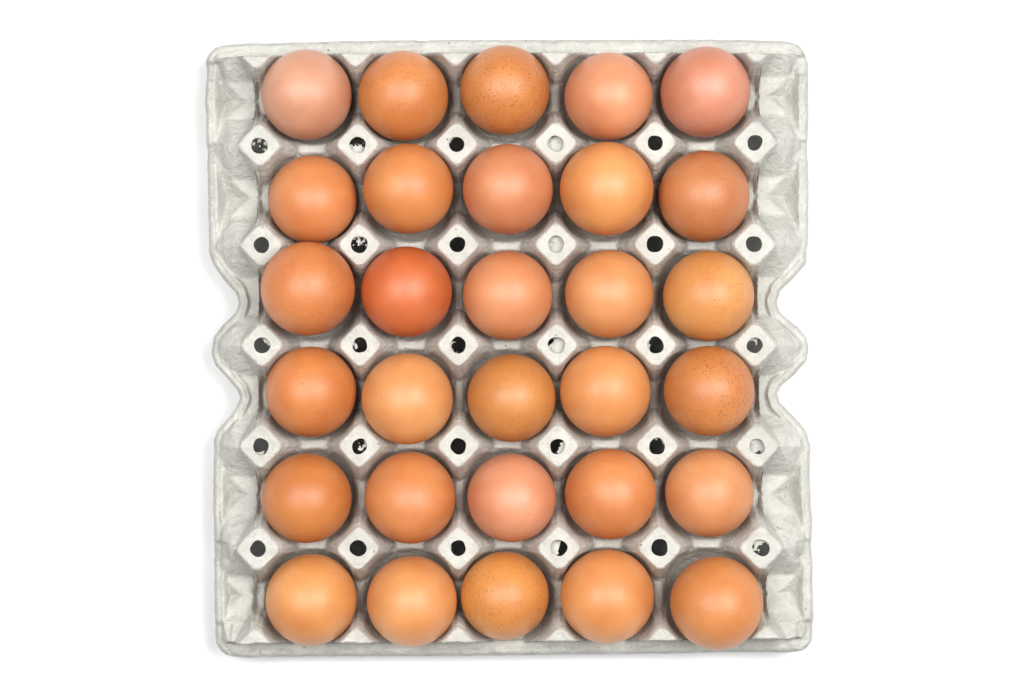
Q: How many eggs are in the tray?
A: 30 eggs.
